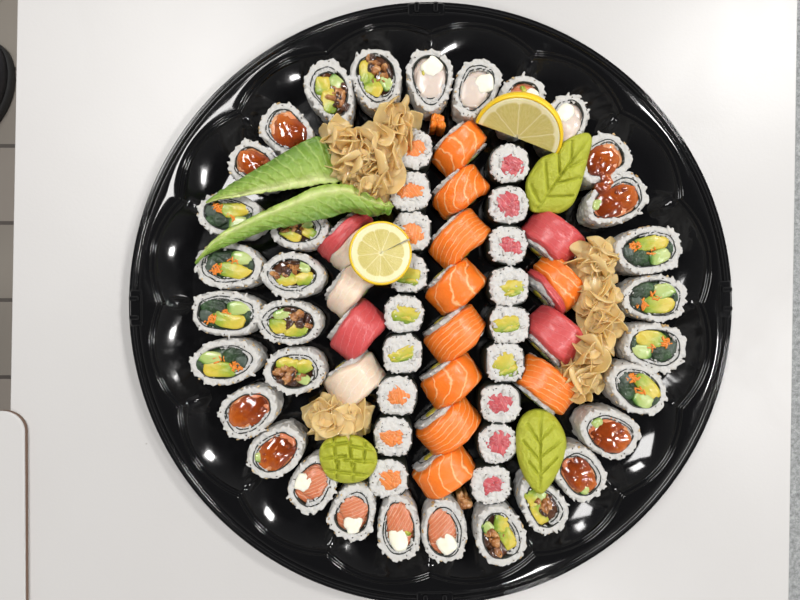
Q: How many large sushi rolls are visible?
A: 32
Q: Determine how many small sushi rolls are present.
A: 18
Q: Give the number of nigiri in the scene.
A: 16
